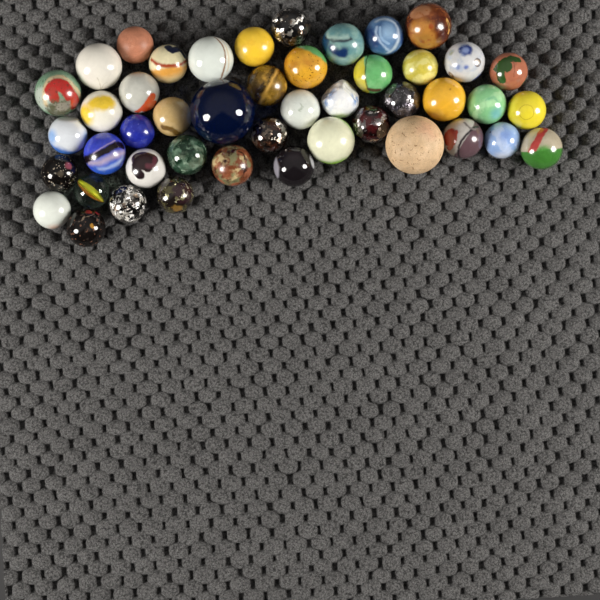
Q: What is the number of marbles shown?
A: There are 46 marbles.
